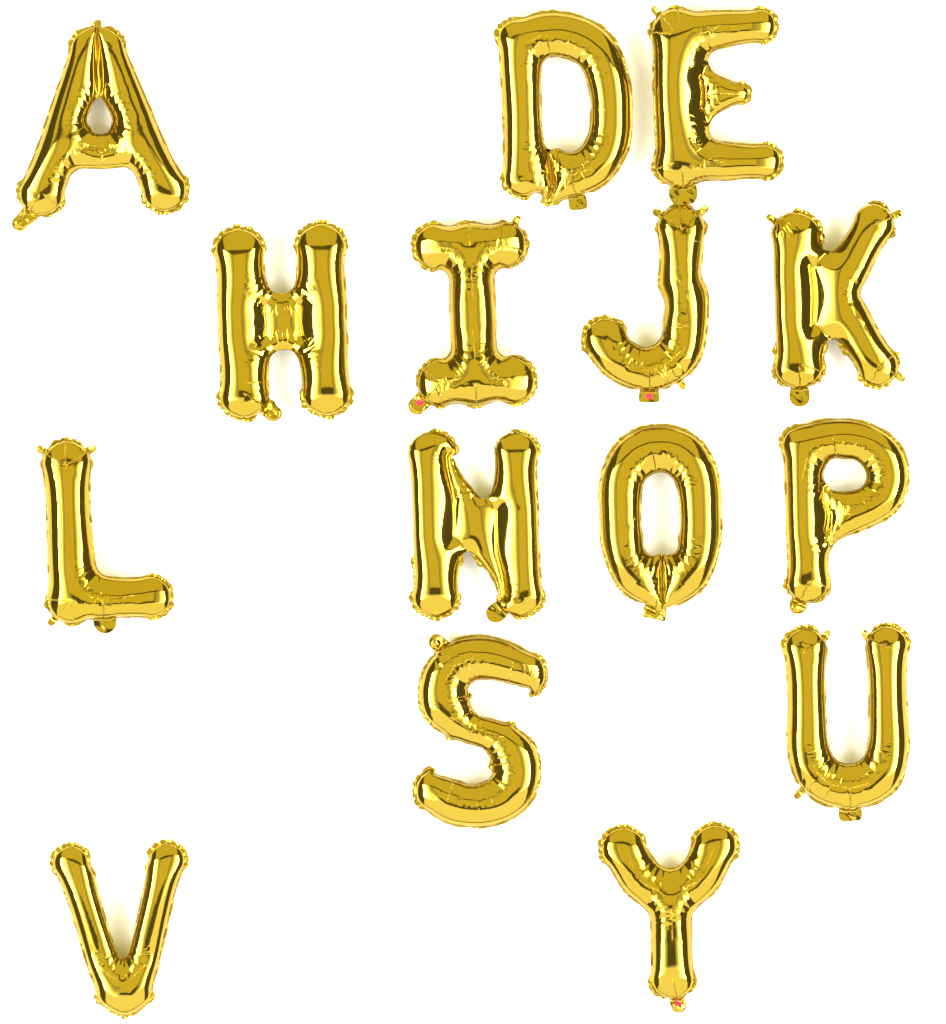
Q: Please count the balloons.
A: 15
